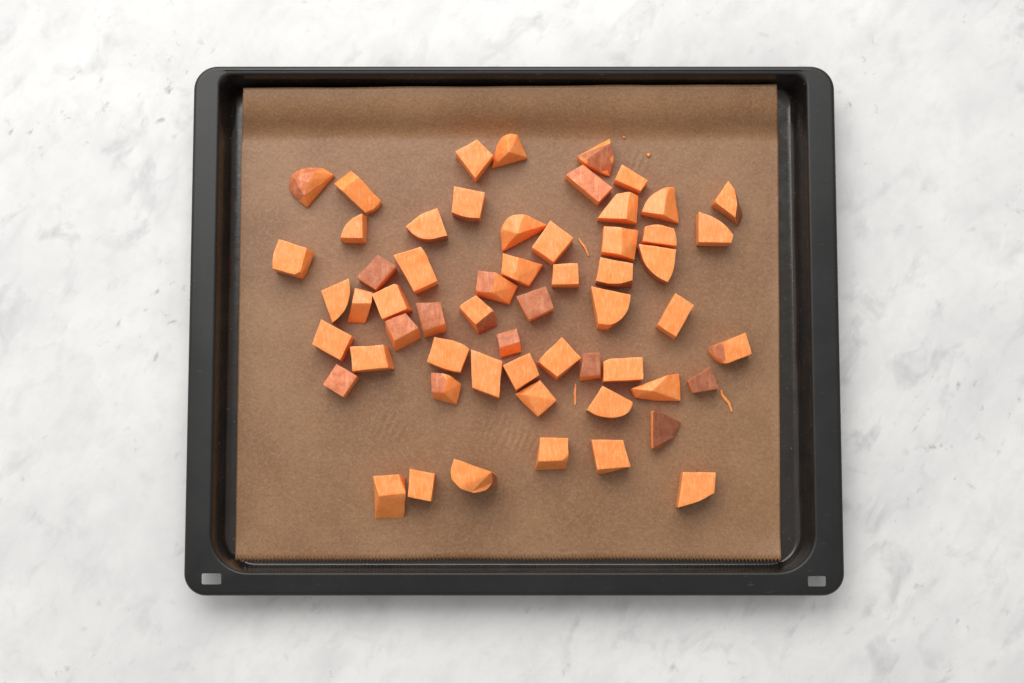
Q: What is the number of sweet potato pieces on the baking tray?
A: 58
